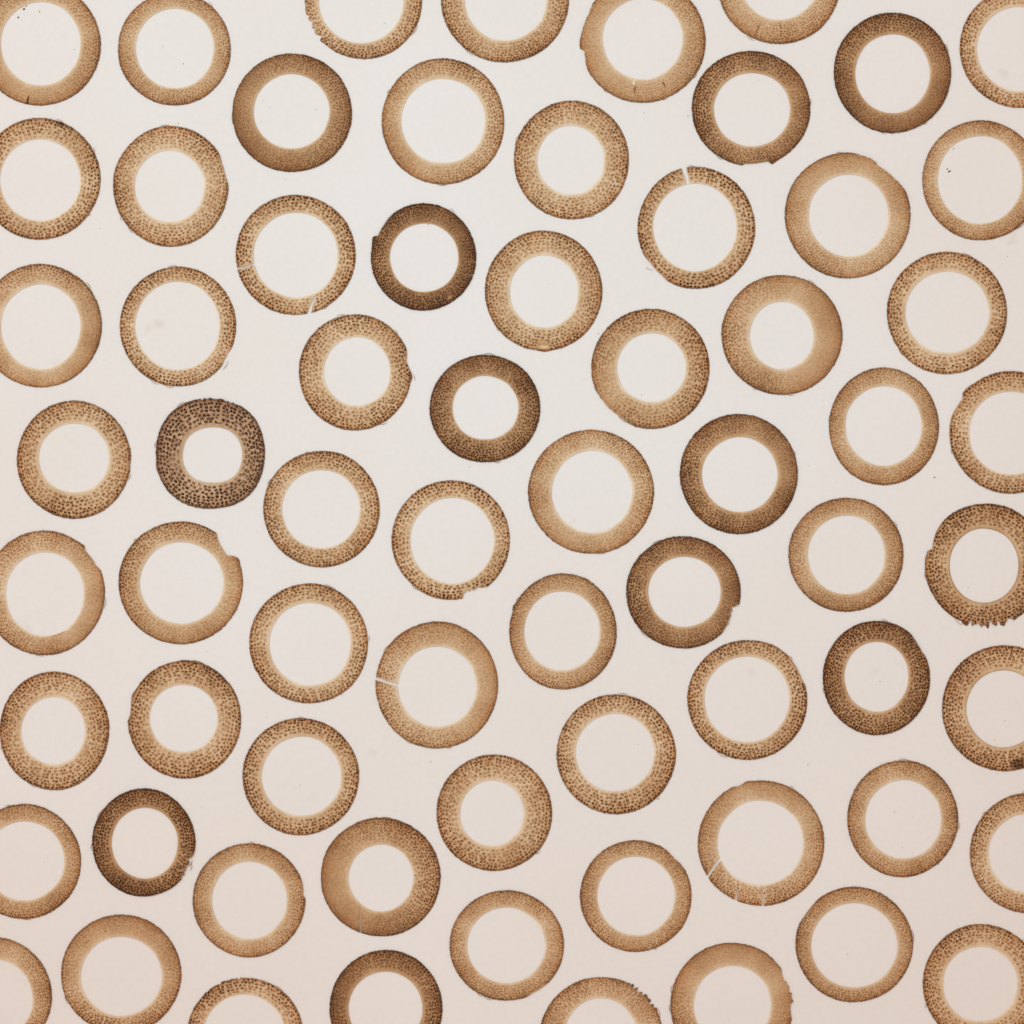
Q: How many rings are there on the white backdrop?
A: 68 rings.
